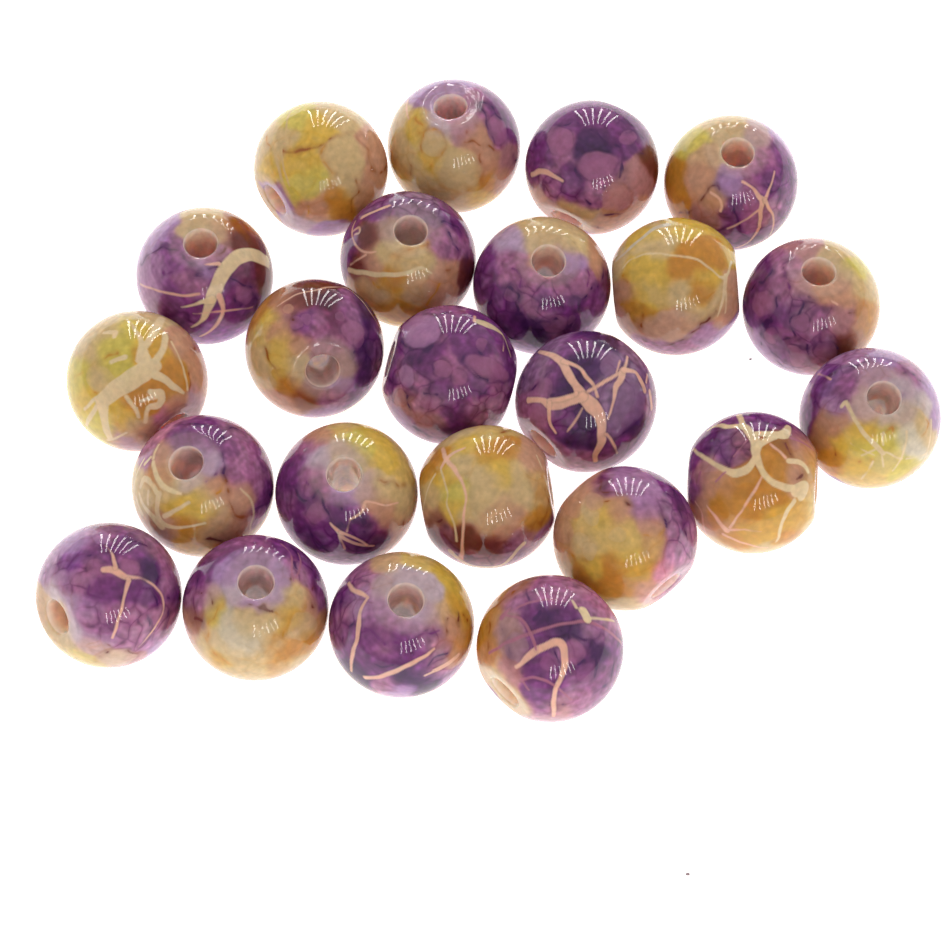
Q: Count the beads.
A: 23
